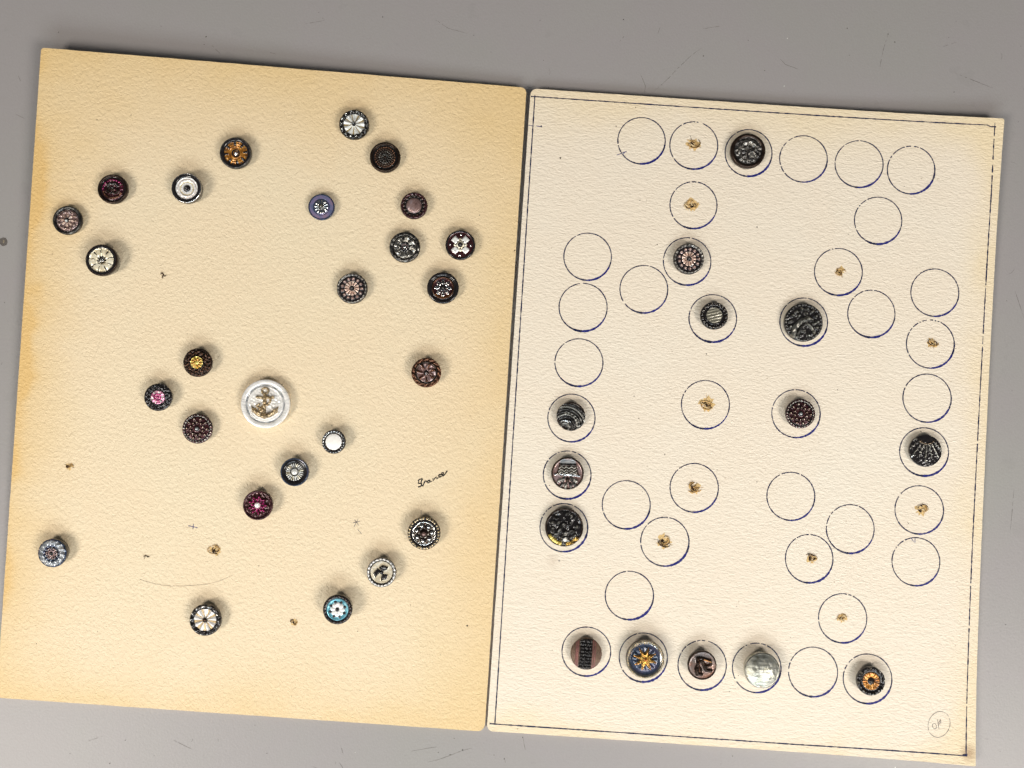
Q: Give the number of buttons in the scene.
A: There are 40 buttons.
